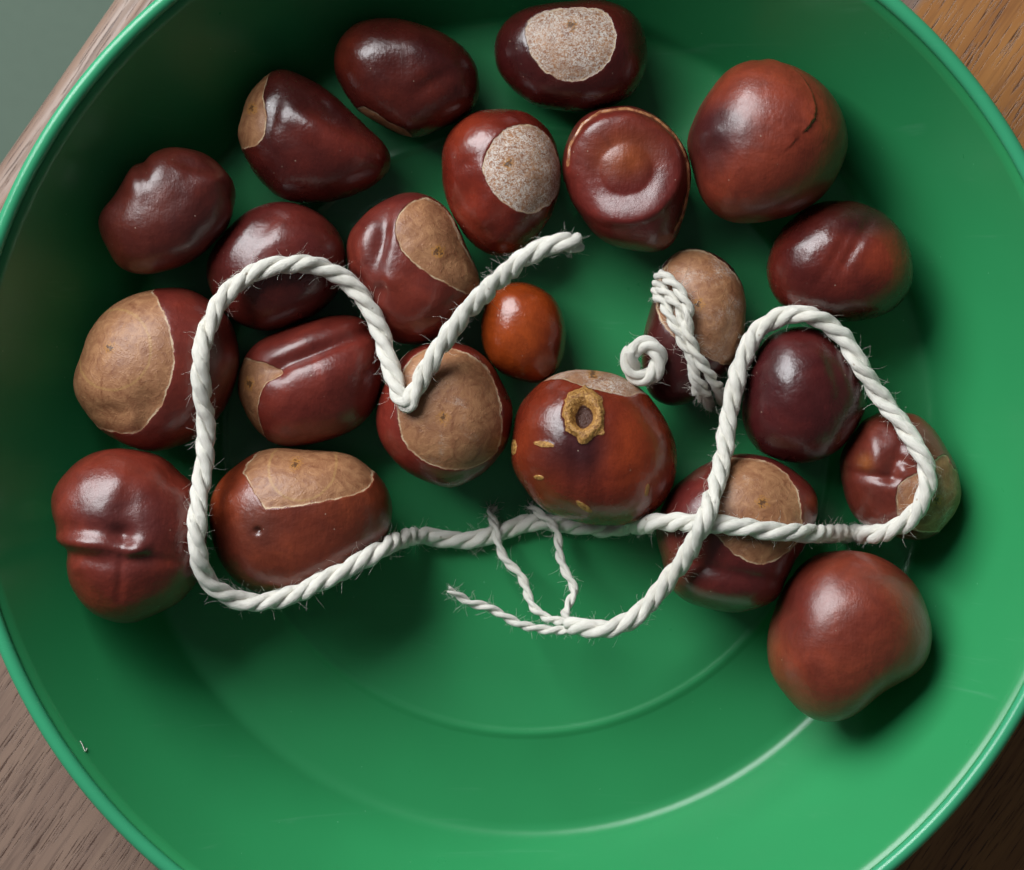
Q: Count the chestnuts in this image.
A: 22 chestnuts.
